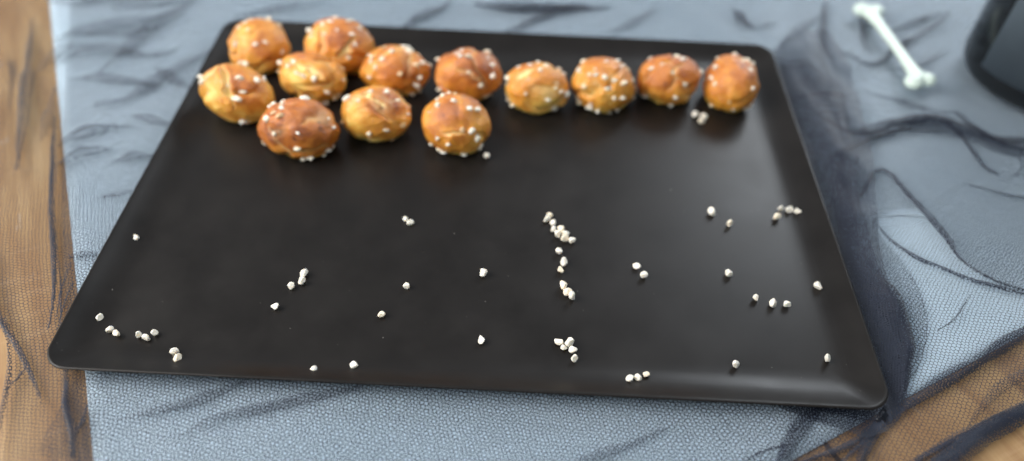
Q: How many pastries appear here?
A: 13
